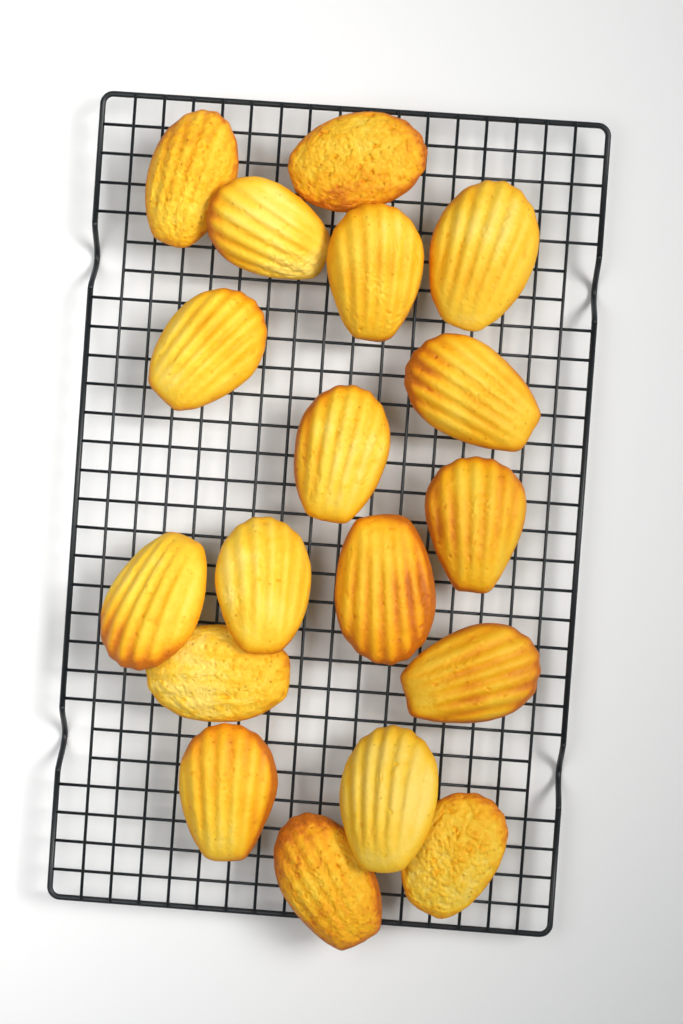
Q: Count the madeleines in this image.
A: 18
